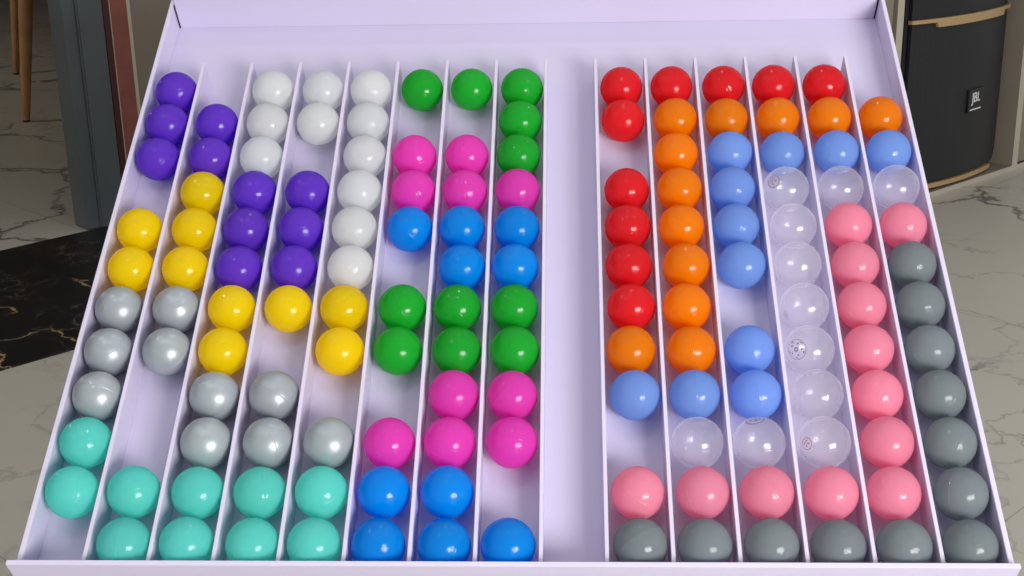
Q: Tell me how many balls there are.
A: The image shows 151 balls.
